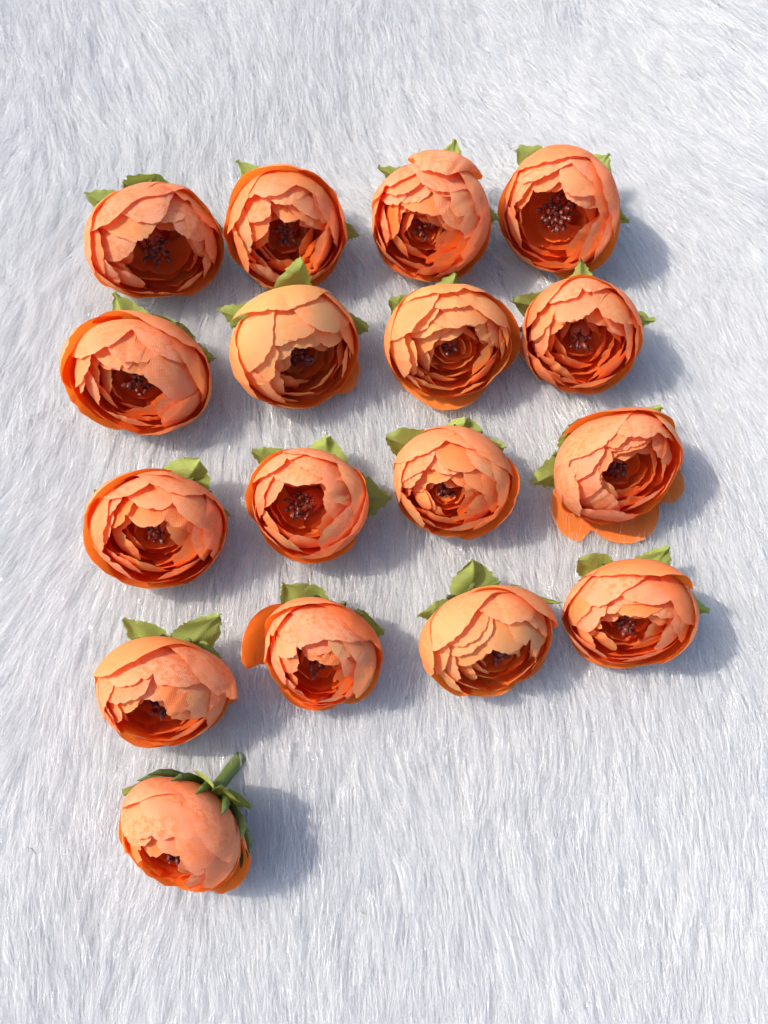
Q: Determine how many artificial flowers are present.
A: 17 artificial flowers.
